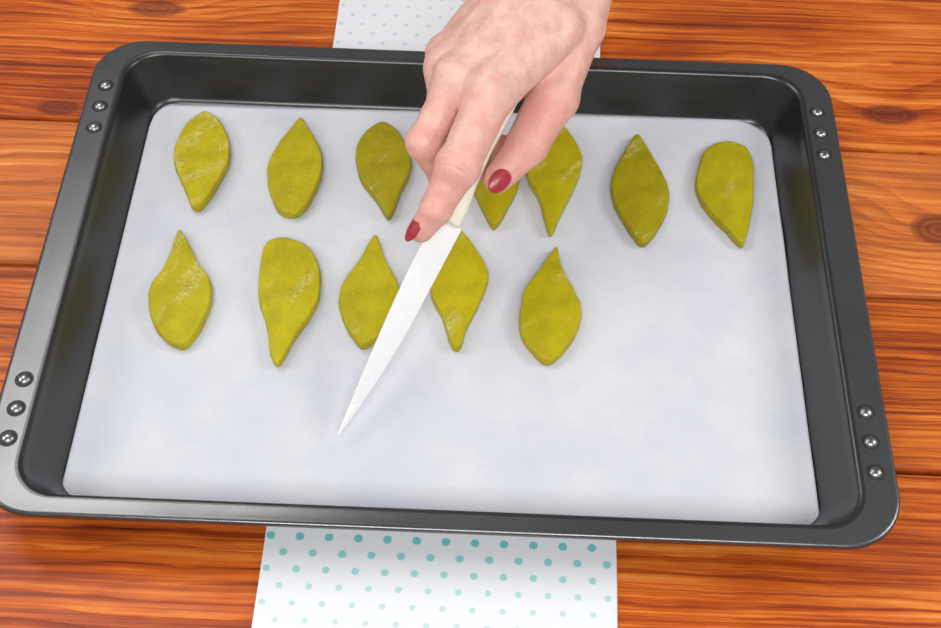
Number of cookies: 12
